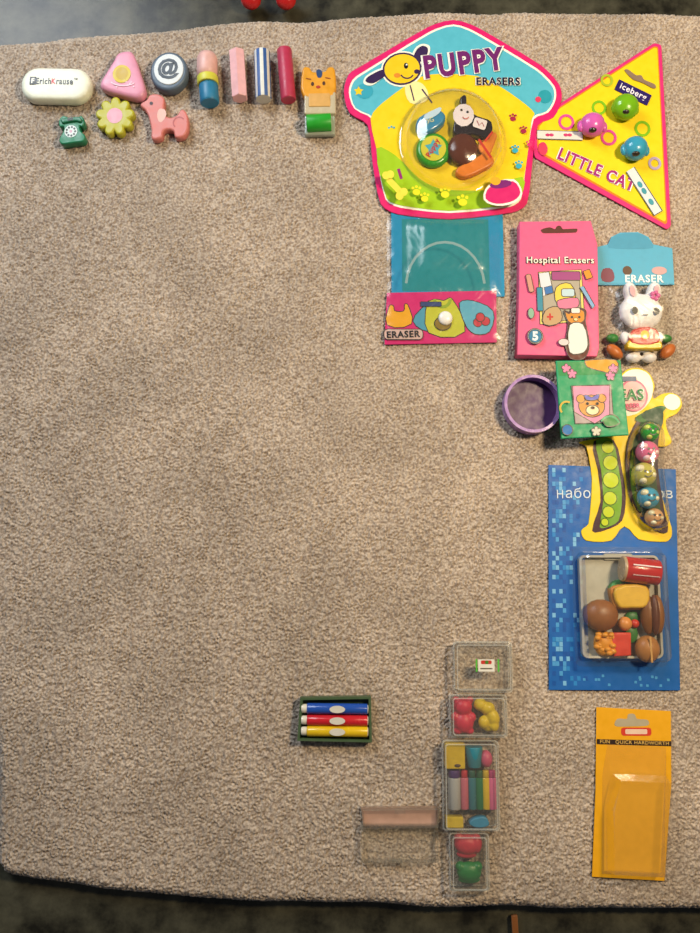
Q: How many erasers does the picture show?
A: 11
